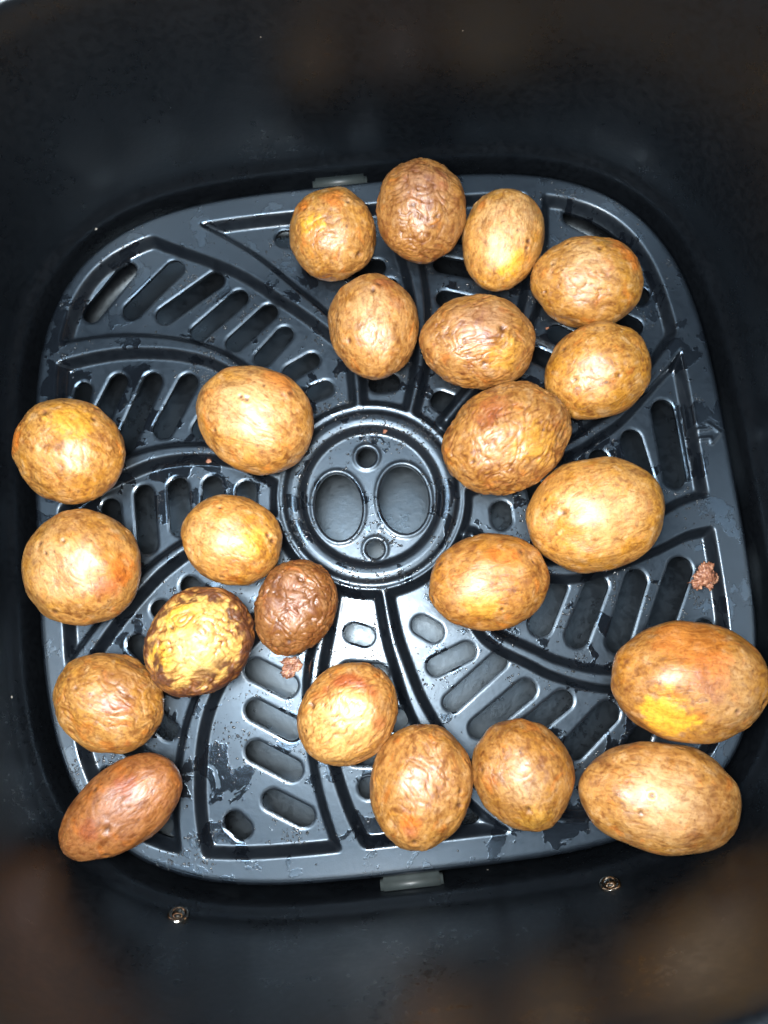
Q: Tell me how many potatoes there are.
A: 23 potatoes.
